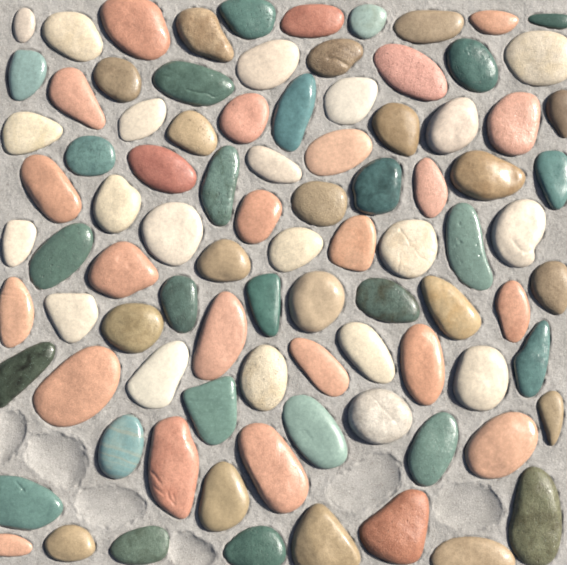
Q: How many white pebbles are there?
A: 21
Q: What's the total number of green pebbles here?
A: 26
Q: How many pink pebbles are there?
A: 25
